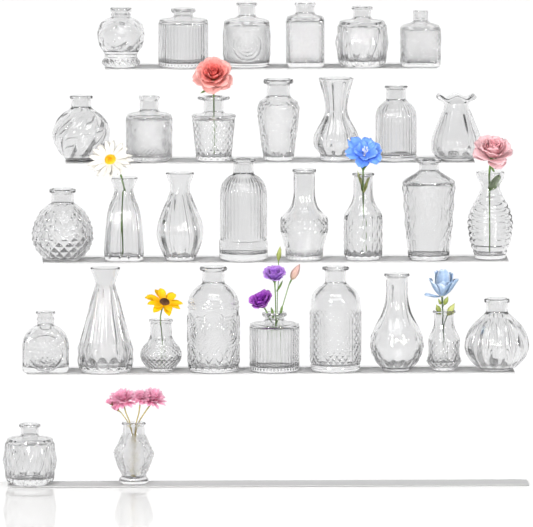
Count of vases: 32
